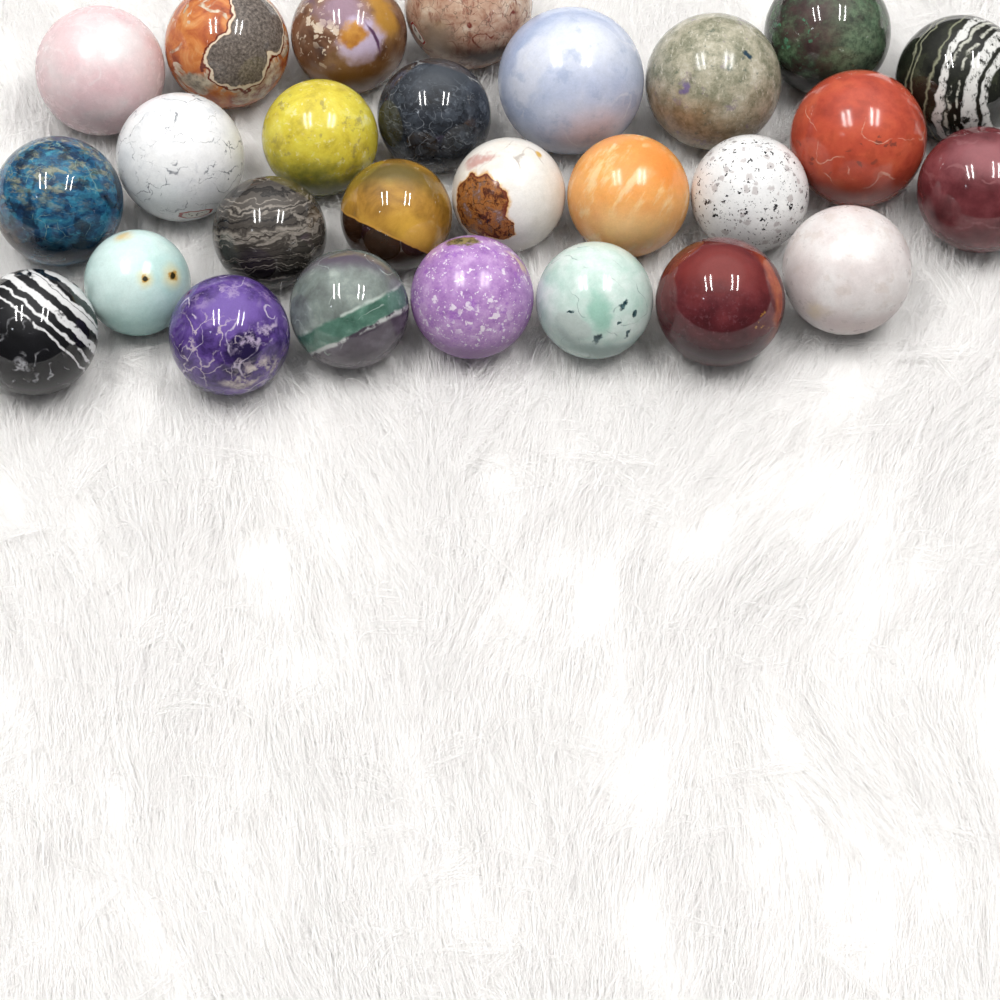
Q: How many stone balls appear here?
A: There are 27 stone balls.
